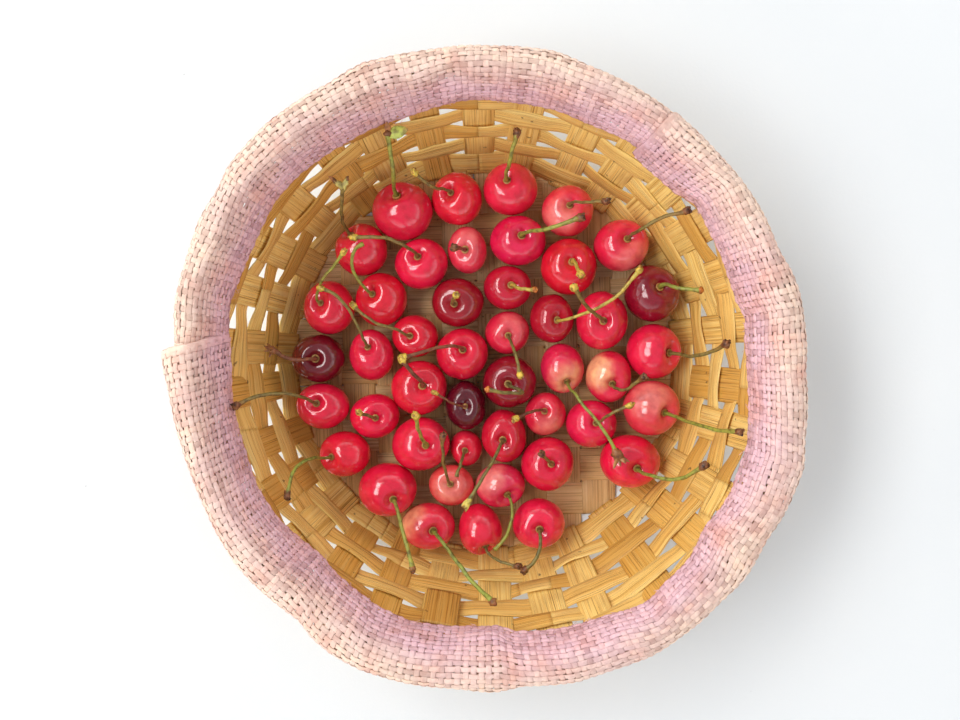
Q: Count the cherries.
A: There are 45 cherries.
